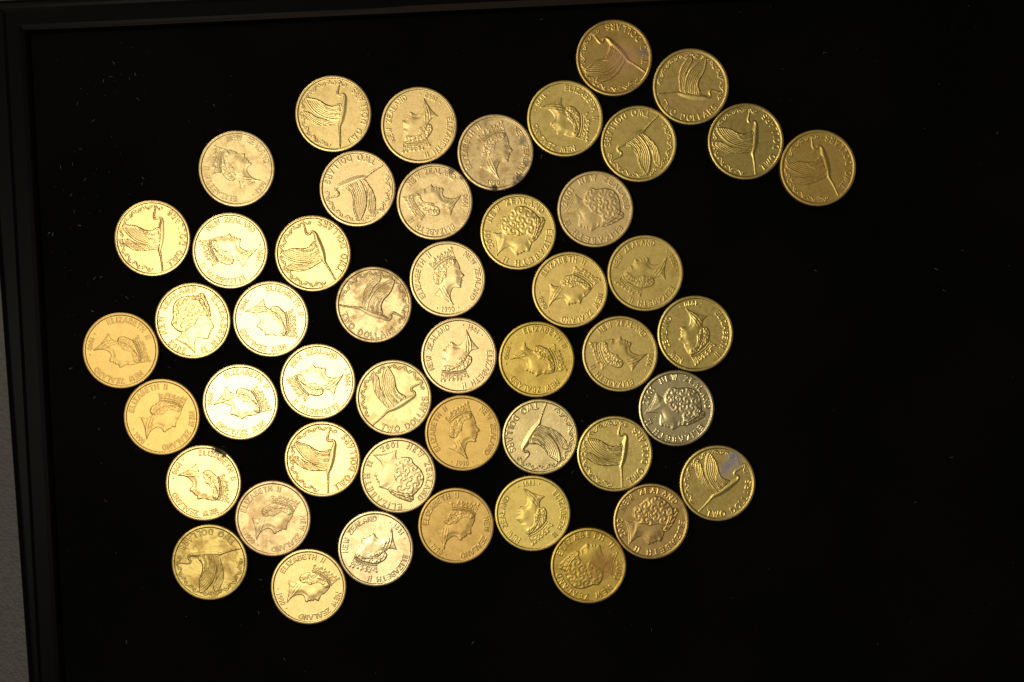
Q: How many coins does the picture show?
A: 48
